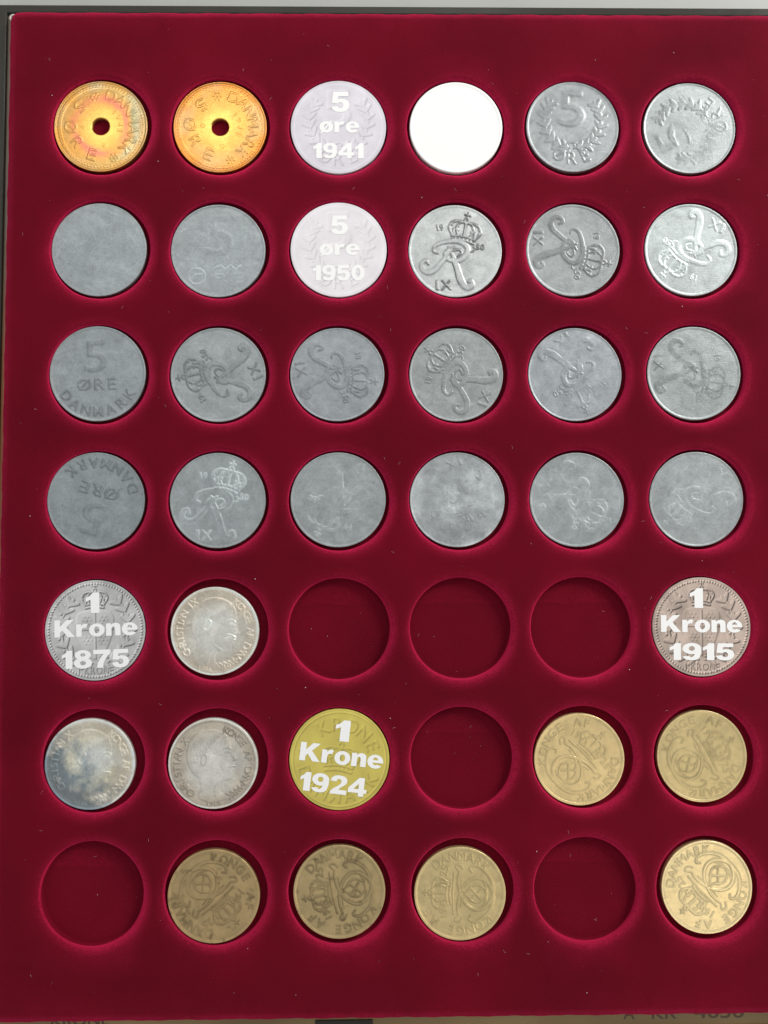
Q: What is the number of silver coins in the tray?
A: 22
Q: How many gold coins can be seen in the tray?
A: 6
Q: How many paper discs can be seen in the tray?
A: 6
